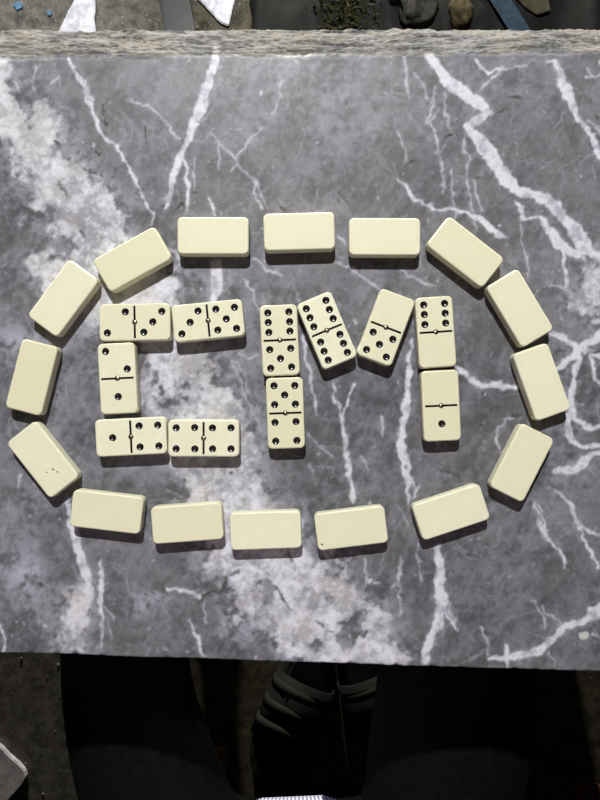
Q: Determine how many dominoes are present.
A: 27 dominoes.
